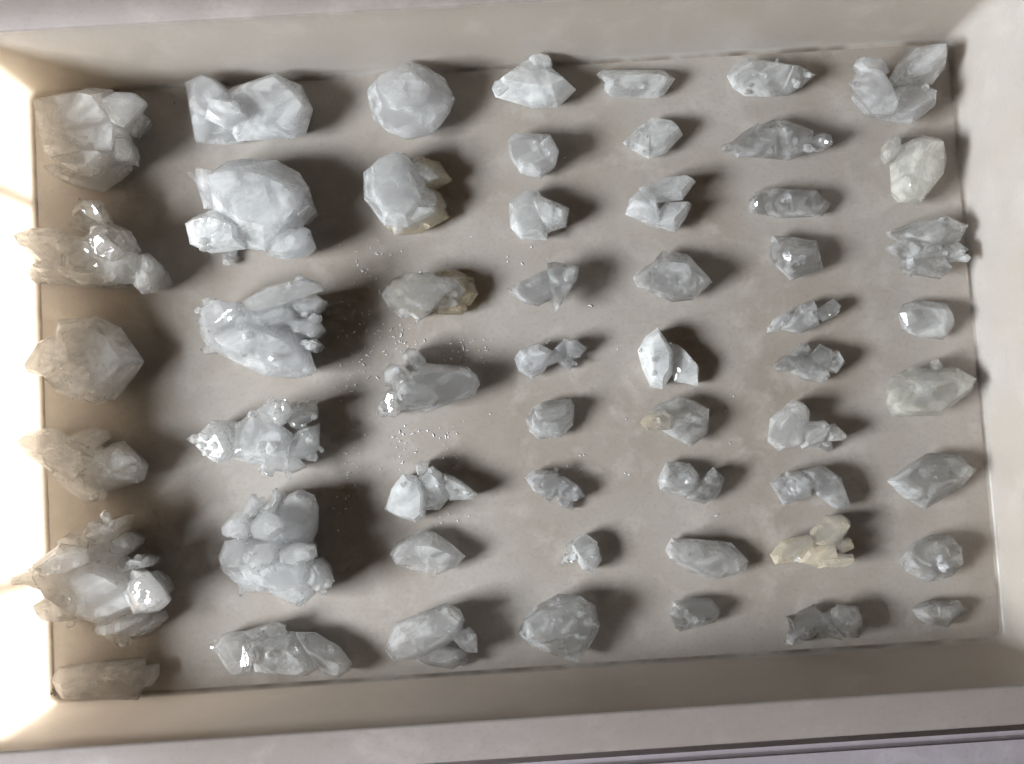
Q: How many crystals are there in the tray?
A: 55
